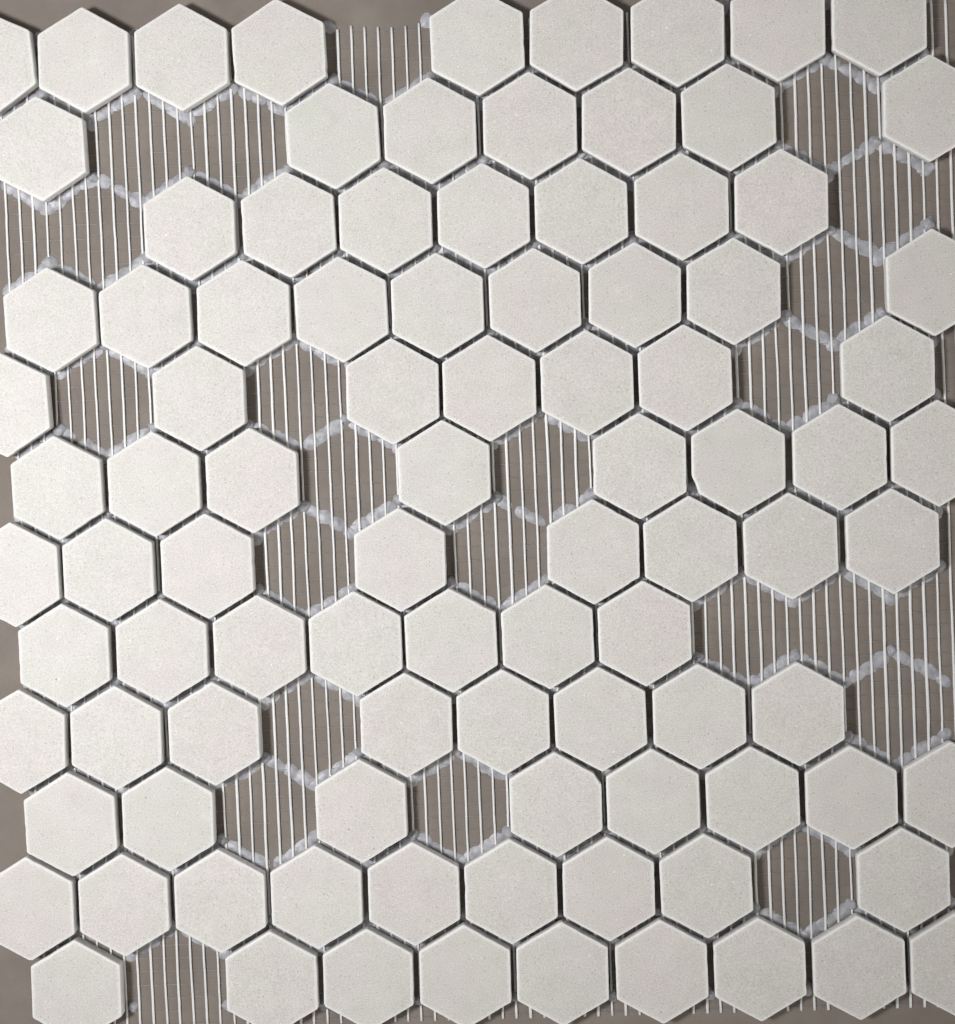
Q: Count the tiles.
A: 96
